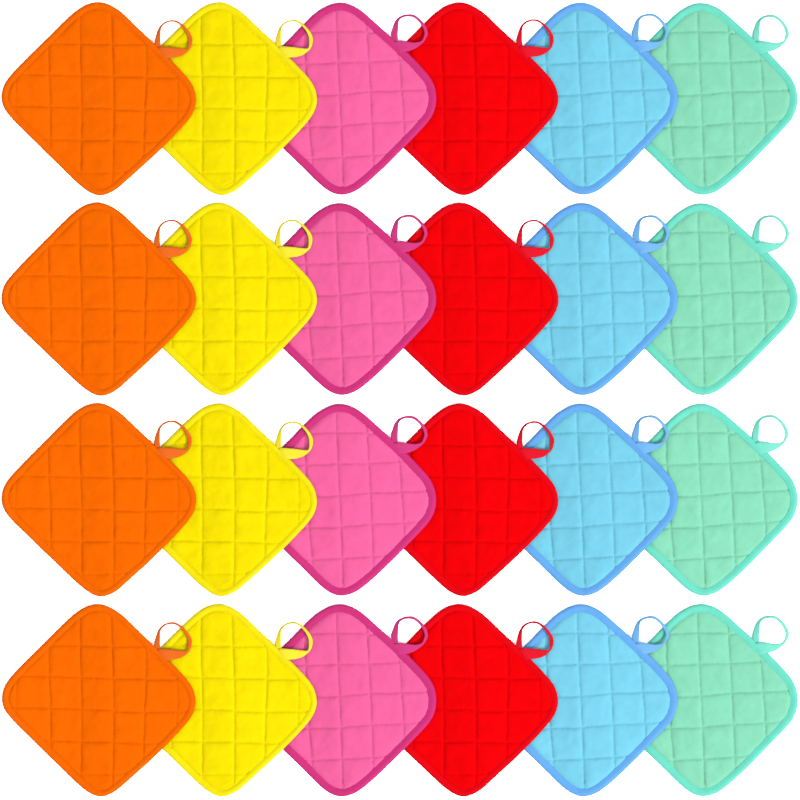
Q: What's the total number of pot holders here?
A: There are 24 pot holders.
